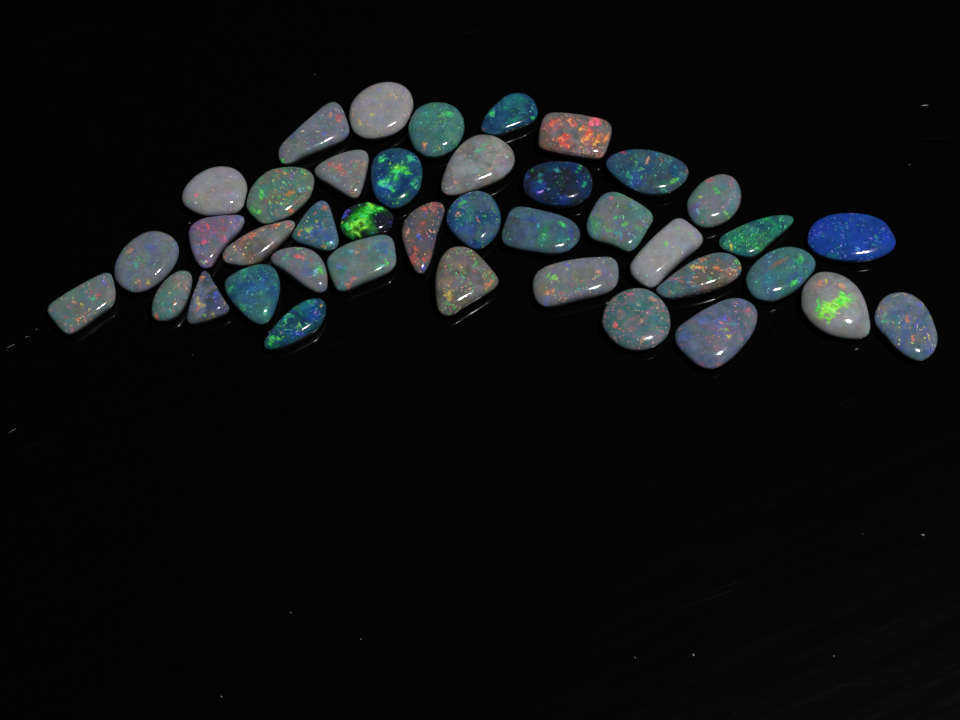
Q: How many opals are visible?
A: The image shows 40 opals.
